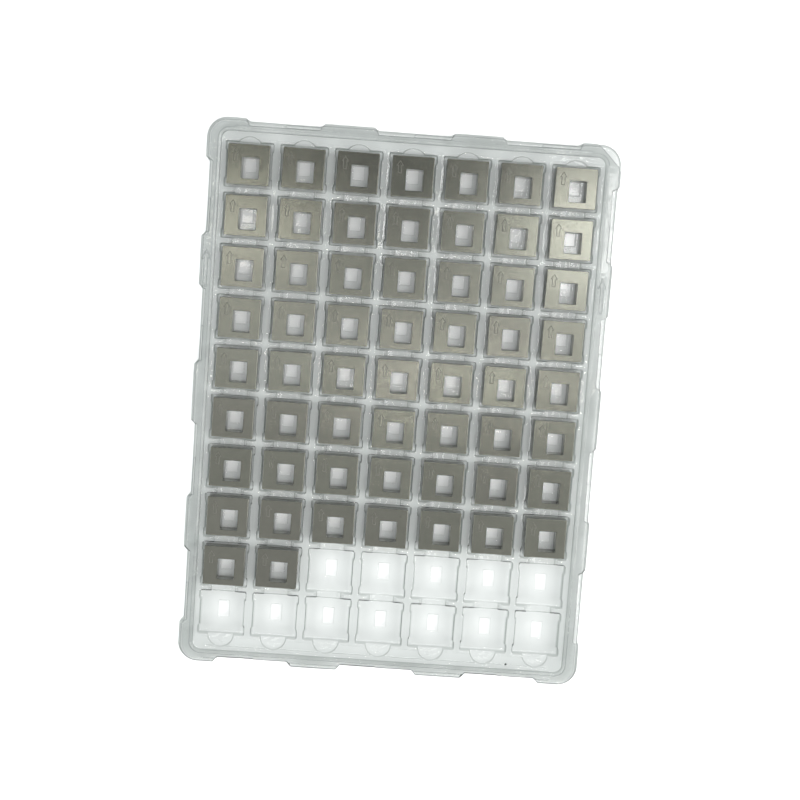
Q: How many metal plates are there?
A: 58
